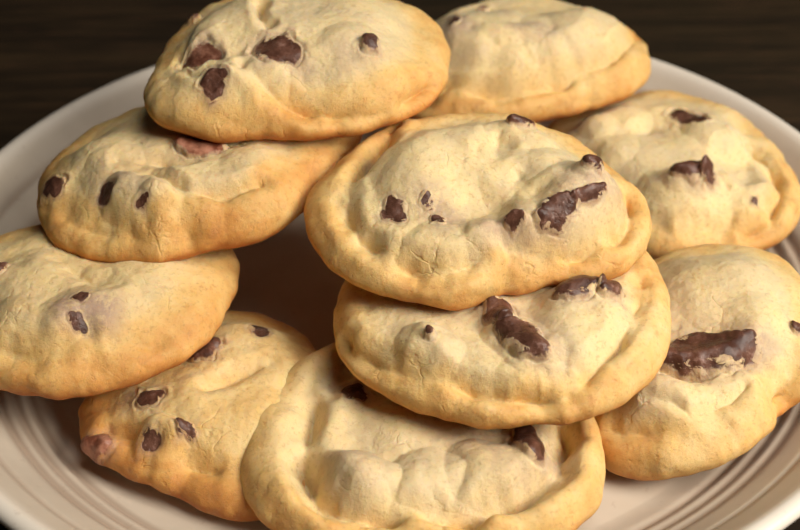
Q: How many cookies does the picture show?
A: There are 10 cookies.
